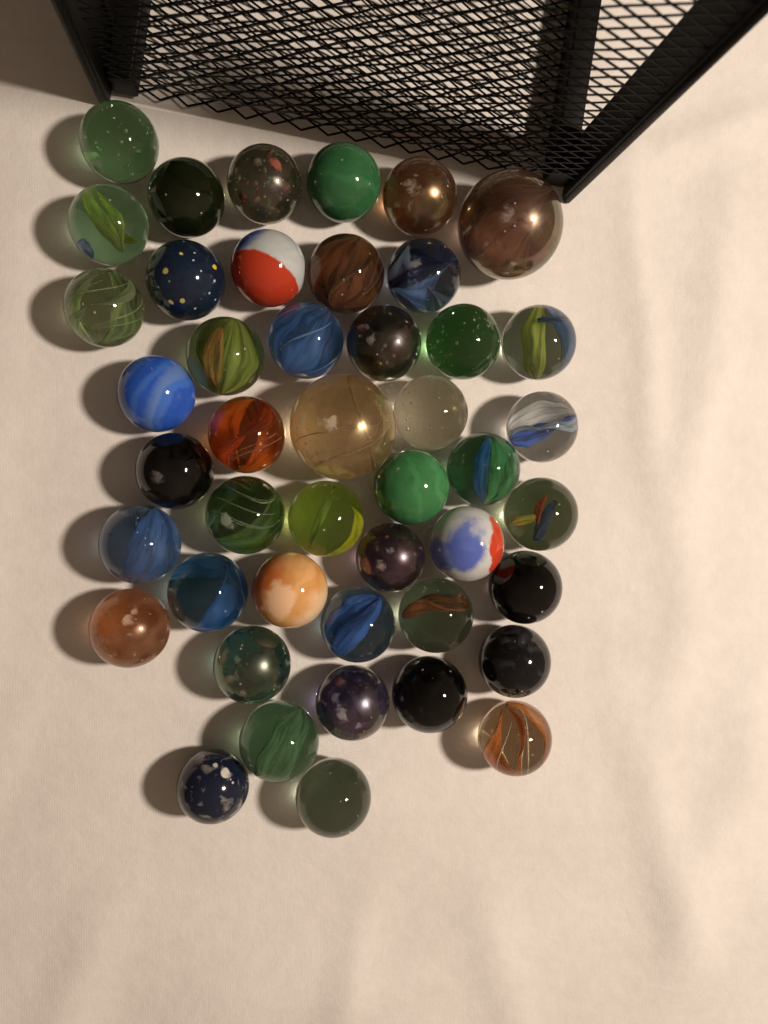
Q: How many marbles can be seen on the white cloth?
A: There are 45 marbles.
